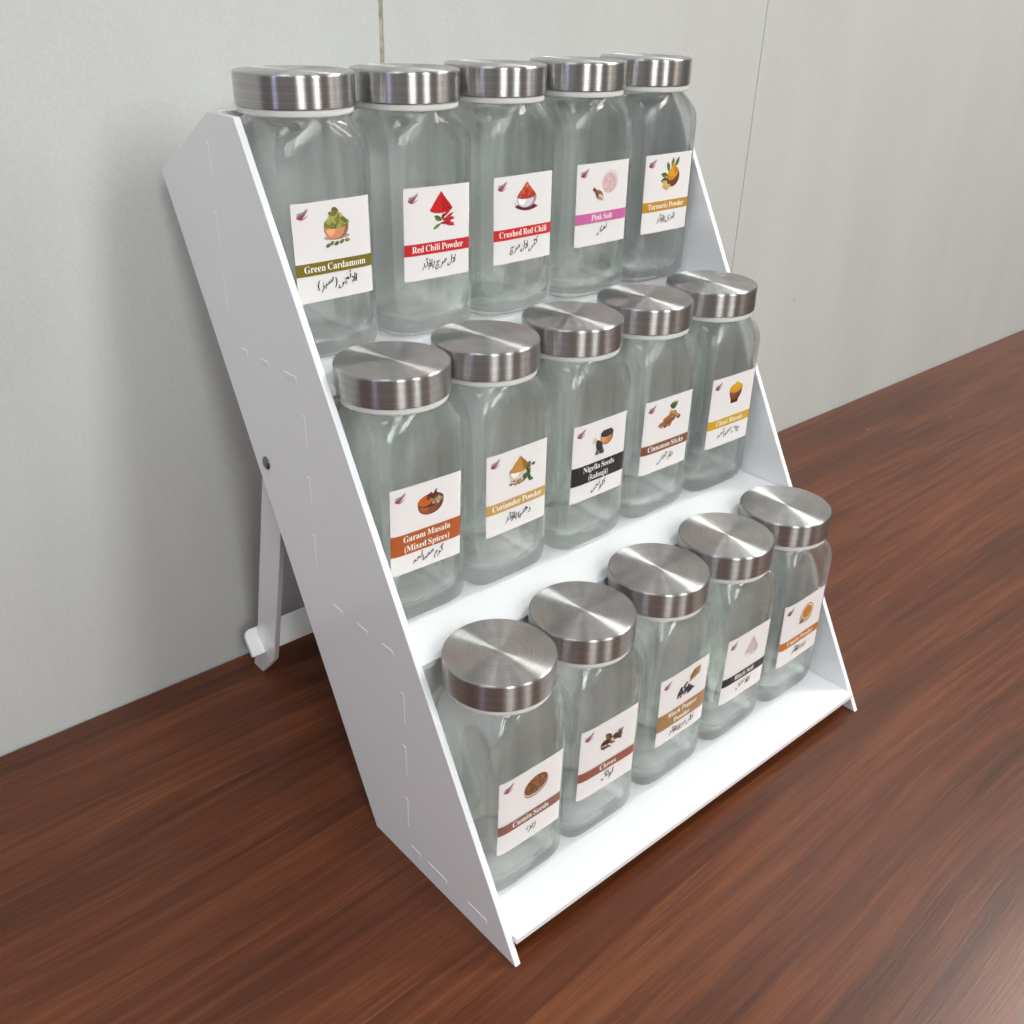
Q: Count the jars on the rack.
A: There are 15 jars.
